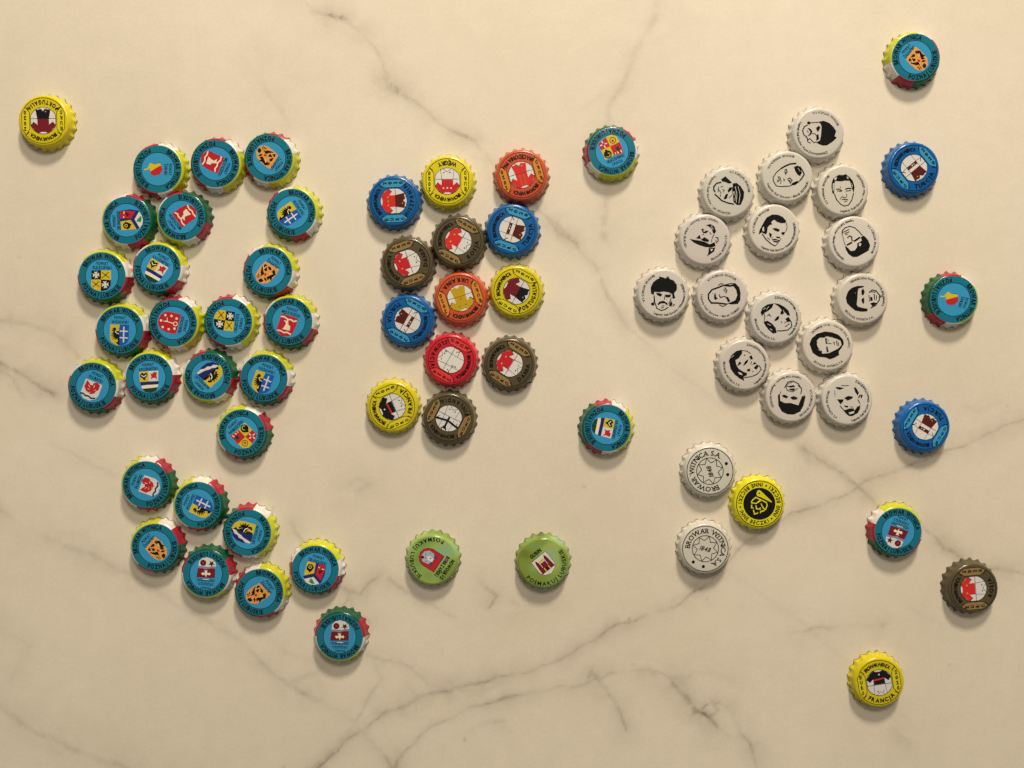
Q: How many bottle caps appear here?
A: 69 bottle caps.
